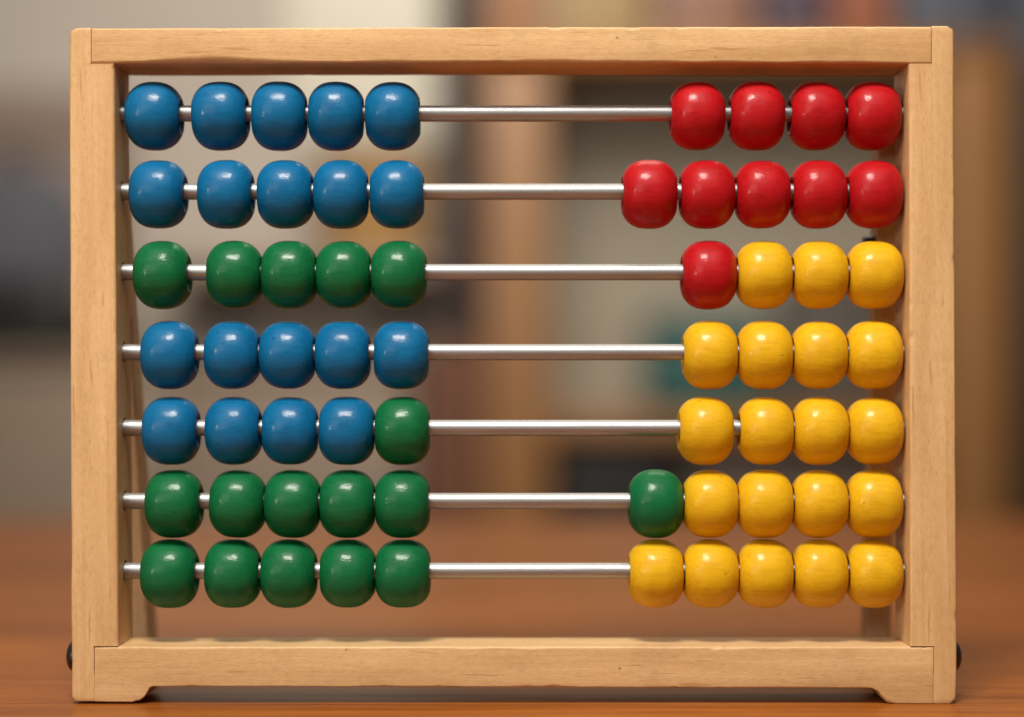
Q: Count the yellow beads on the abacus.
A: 20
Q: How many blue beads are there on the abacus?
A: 19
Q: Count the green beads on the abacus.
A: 17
